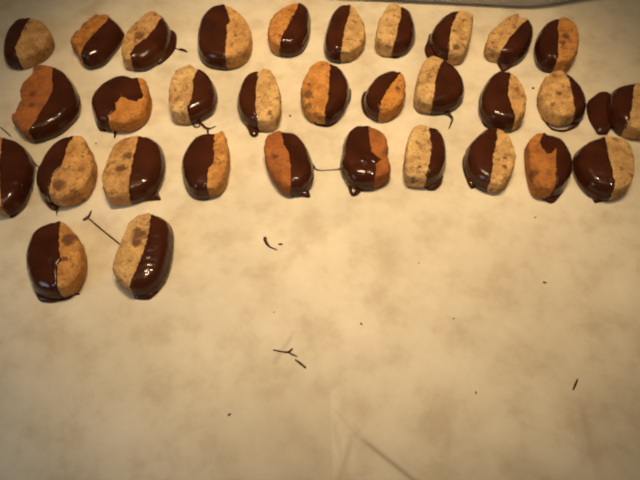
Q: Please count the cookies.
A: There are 32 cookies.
